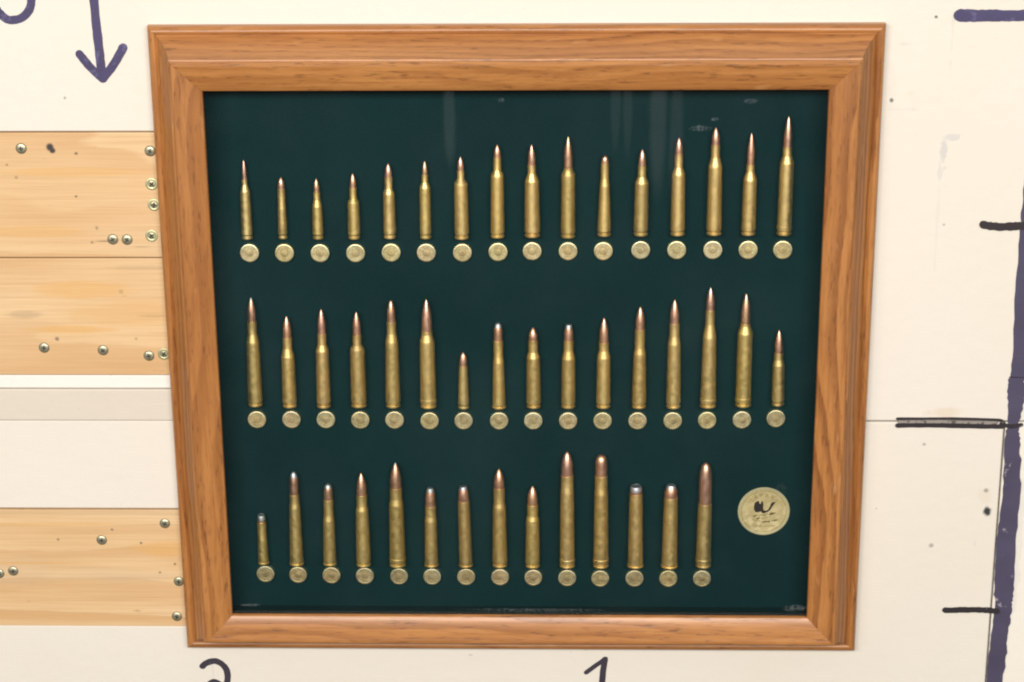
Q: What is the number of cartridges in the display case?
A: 46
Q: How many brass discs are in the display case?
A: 46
